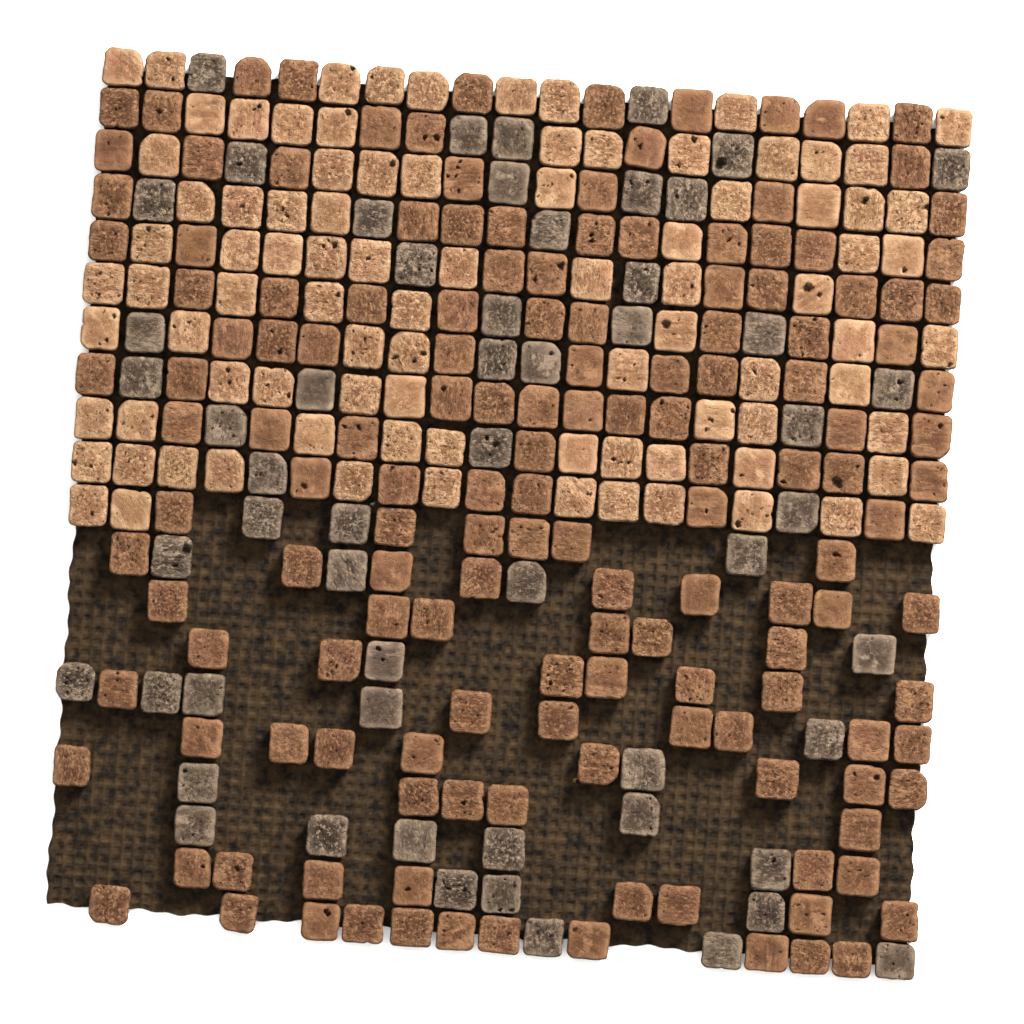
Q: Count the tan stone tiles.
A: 91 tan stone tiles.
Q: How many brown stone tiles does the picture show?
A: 151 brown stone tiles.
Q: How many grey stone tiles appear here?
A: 56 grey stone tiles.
